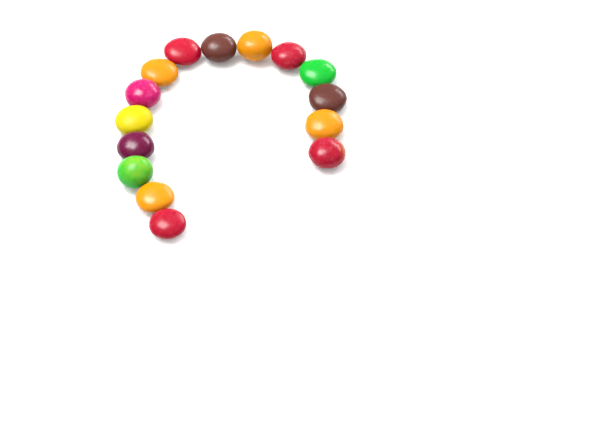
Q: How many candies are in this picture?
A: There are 15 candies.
